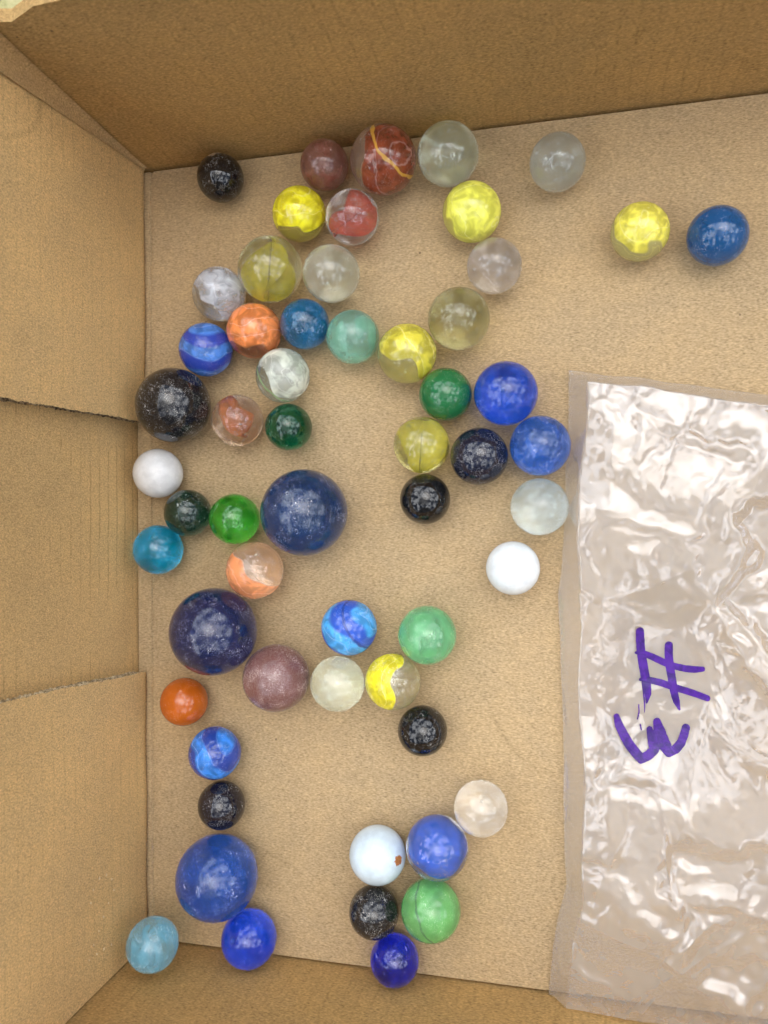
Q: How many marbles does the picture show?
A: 57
